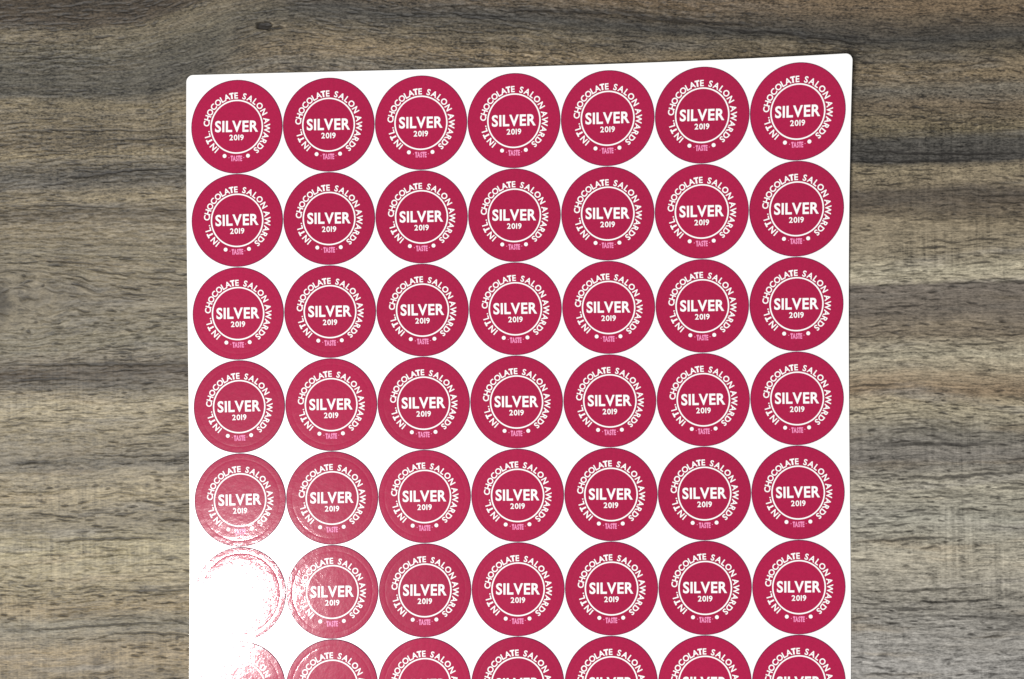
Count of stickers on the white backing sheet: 49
